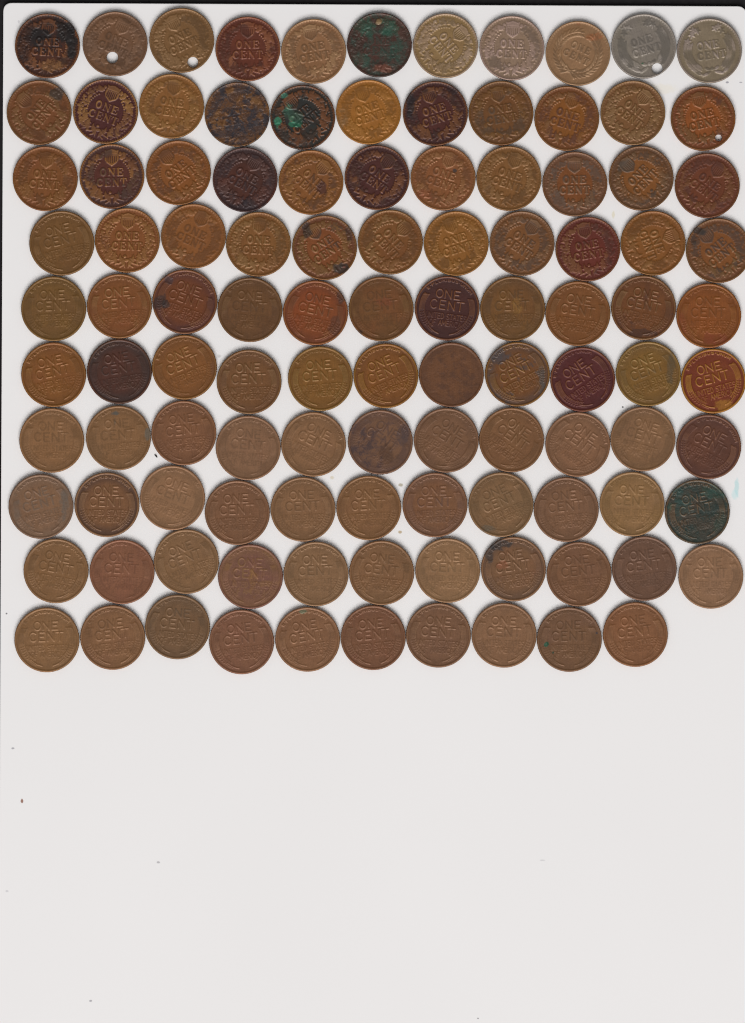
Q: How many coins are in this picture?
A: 109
